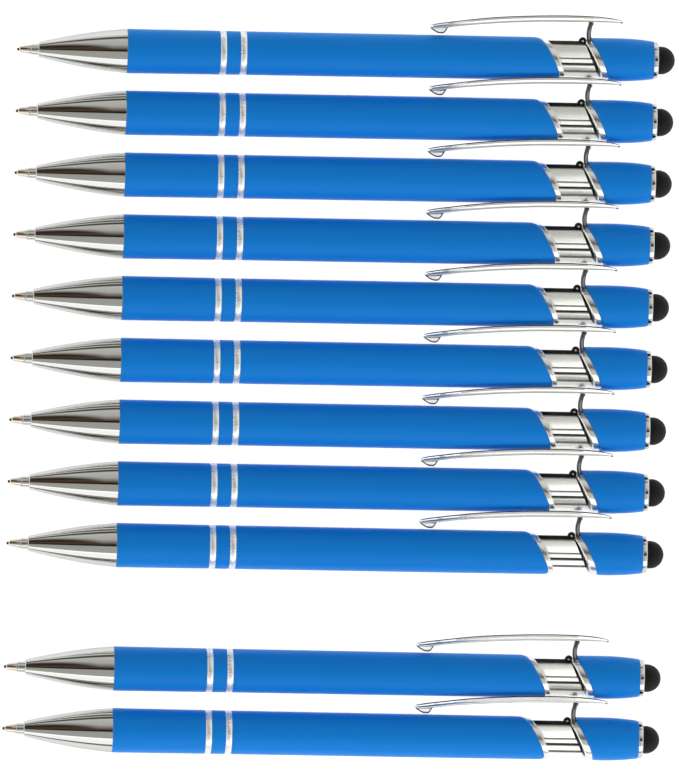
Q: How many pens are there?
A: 11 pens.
